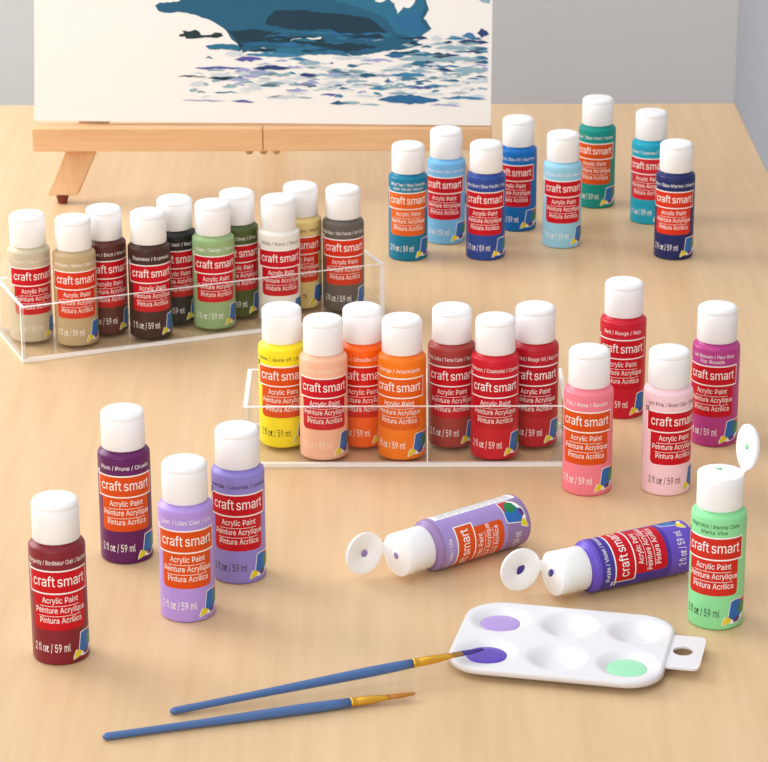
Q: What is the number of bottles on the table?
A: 36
